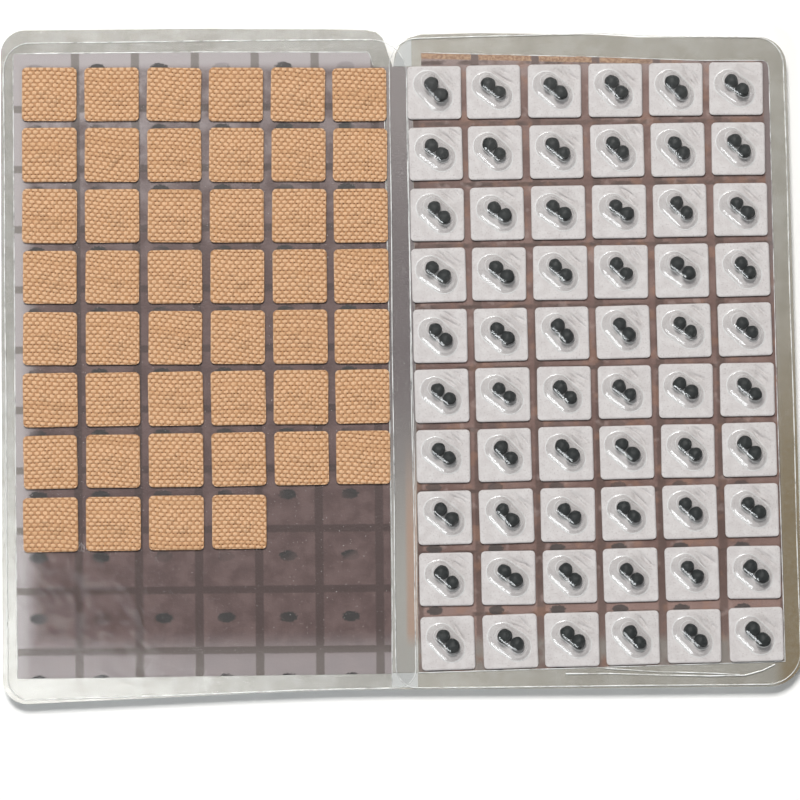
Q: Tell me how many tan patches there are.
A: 46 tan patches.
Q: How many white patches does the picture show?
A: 60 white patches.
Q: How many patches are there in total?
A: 106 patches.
